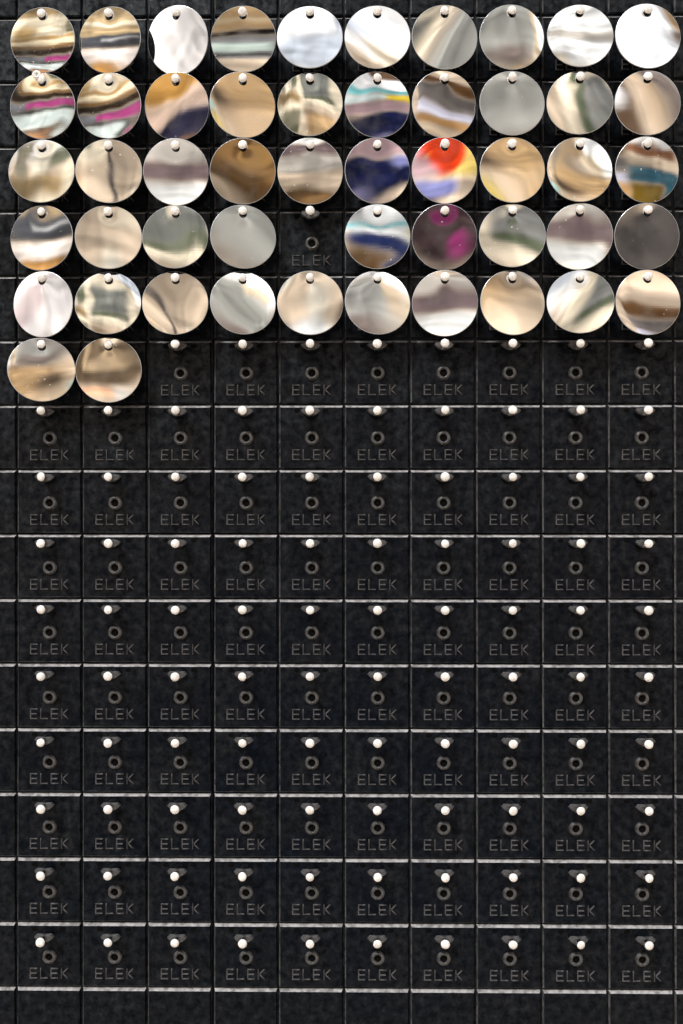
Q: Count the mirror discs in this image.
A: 51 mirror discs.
